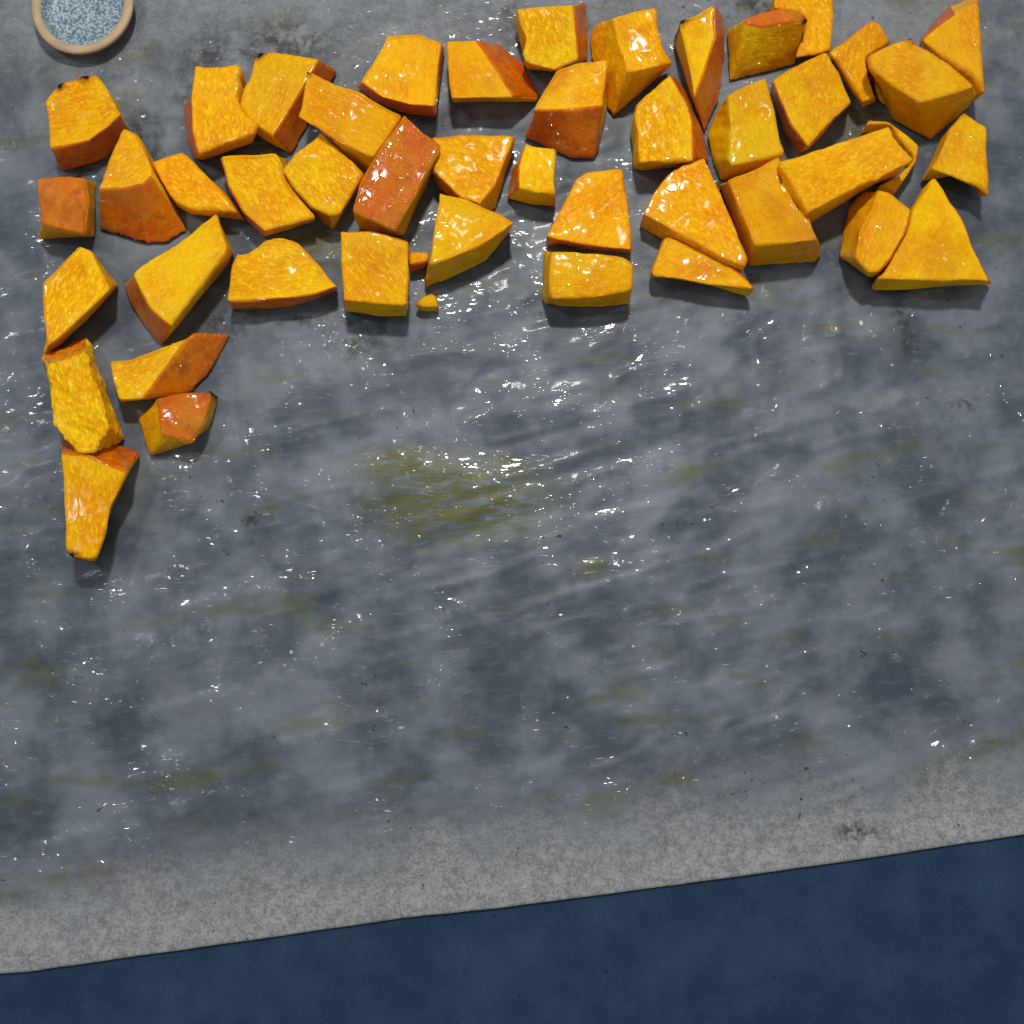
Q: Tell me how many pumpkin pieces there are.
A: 47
